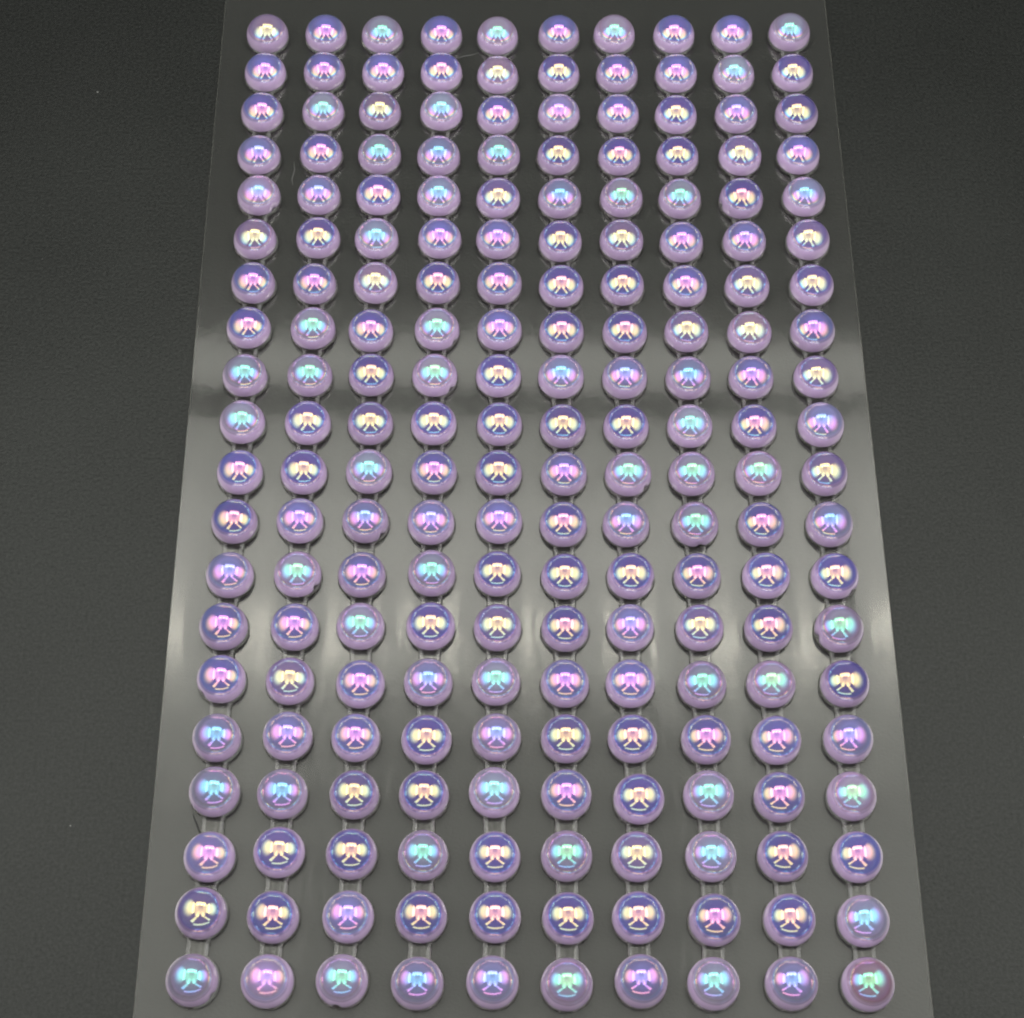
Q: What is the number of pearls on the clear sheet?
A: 200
